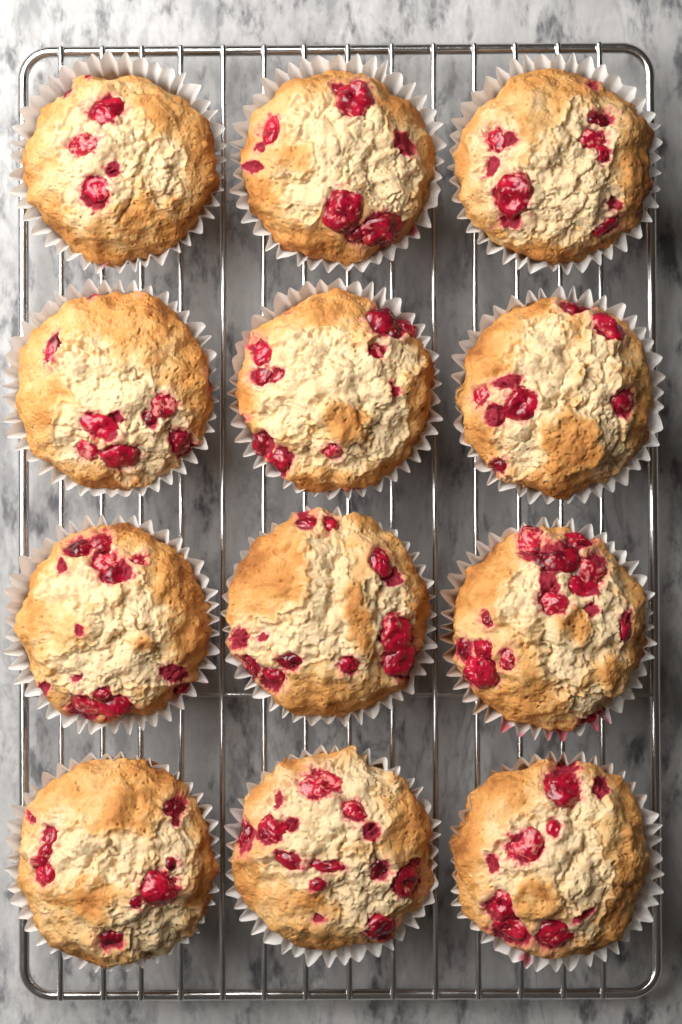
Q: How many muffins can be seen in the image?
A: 12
